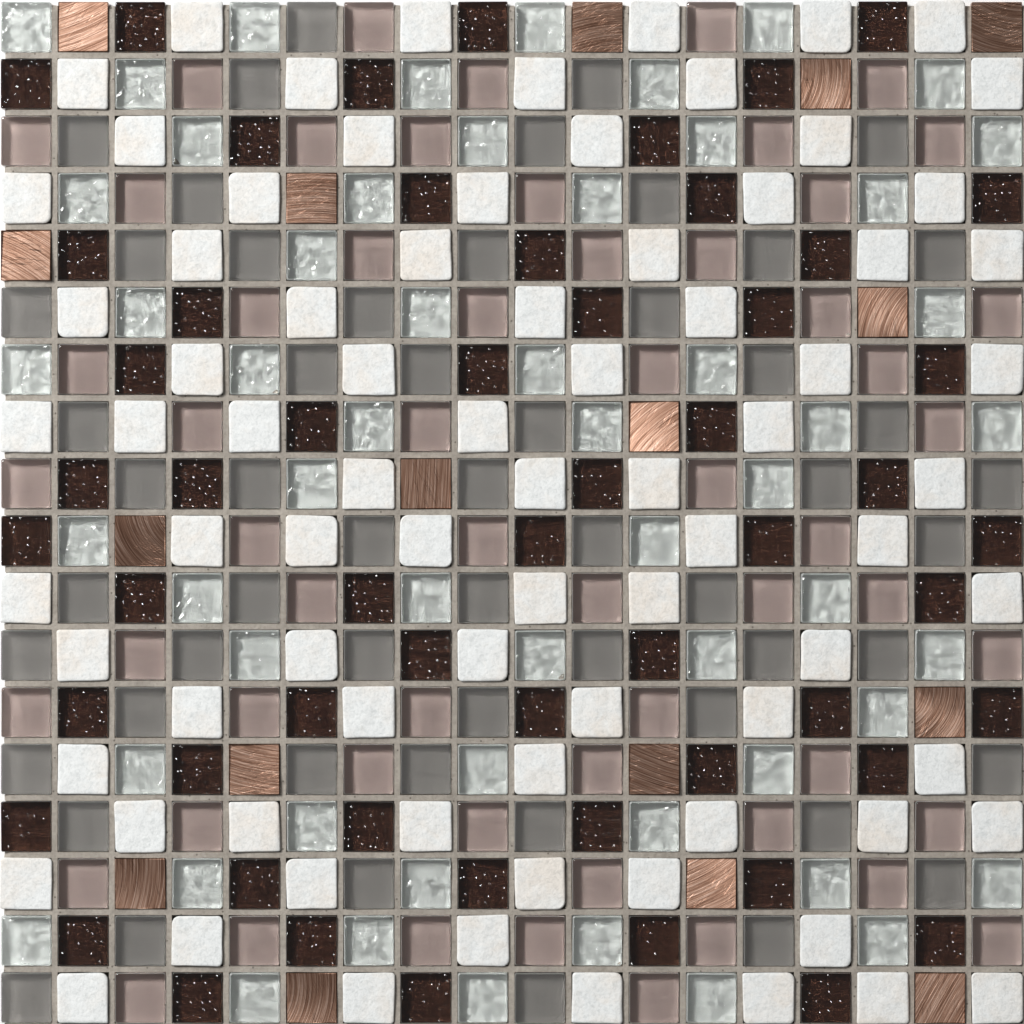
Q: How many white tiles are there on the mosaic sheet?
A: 81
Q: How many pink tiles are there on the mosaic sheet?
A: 58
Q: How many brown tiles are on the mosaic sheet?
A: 56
